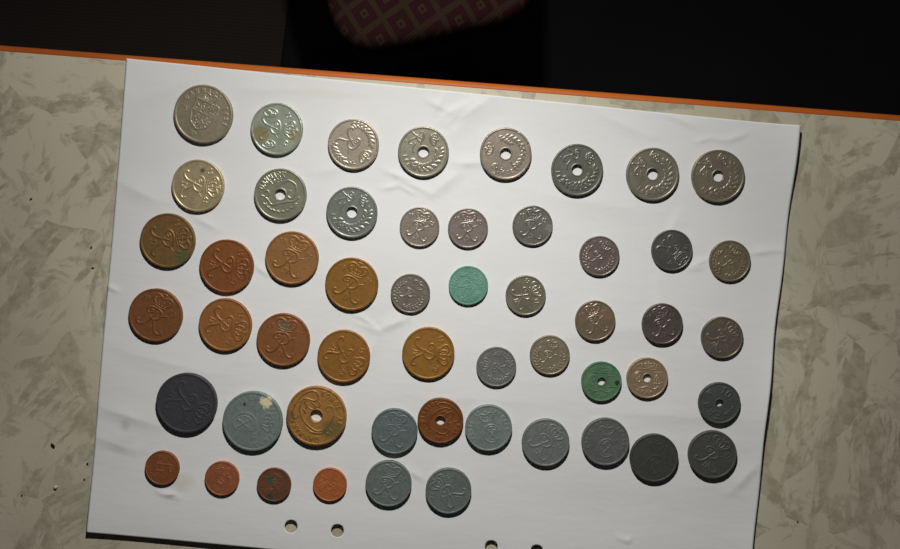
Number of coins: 53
